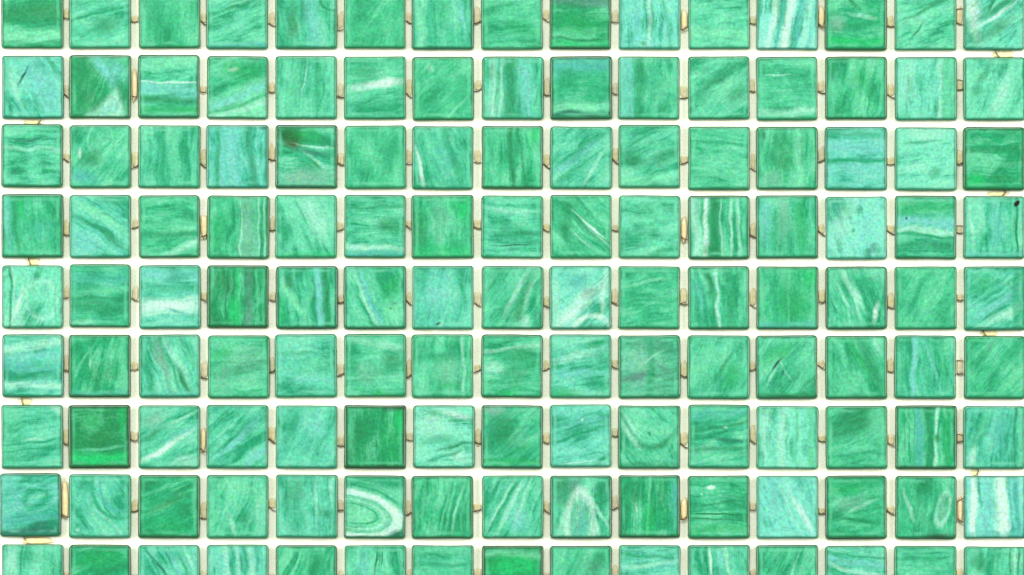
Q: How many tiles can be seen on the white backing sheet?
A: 135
